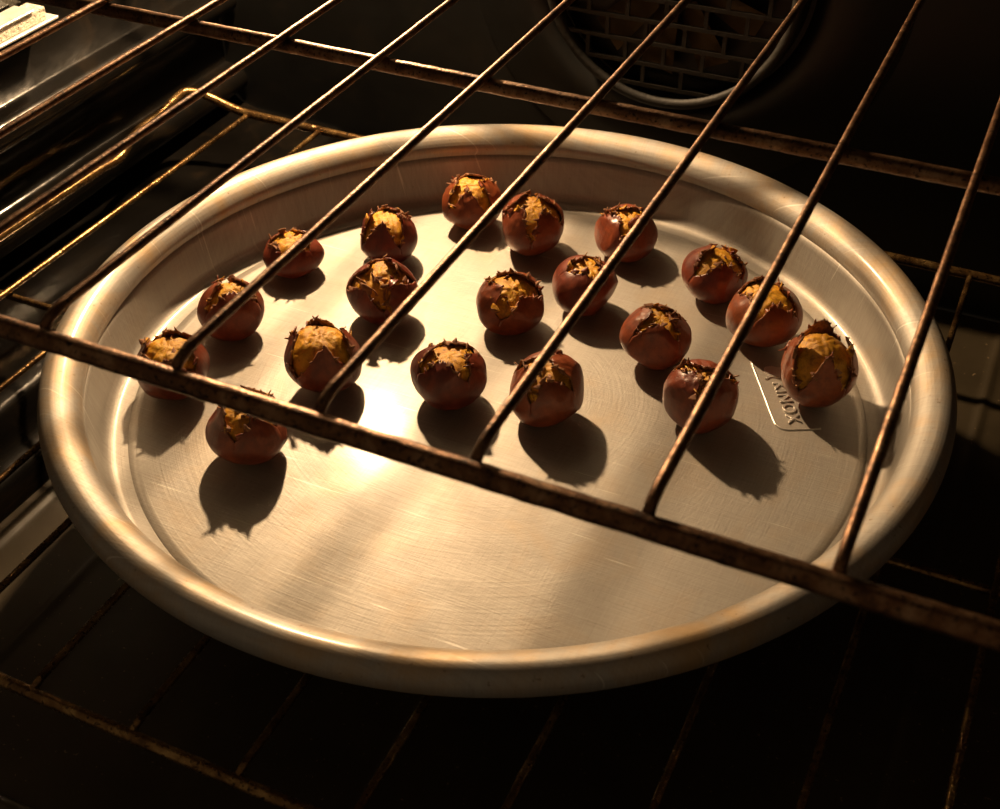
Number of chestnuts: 19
